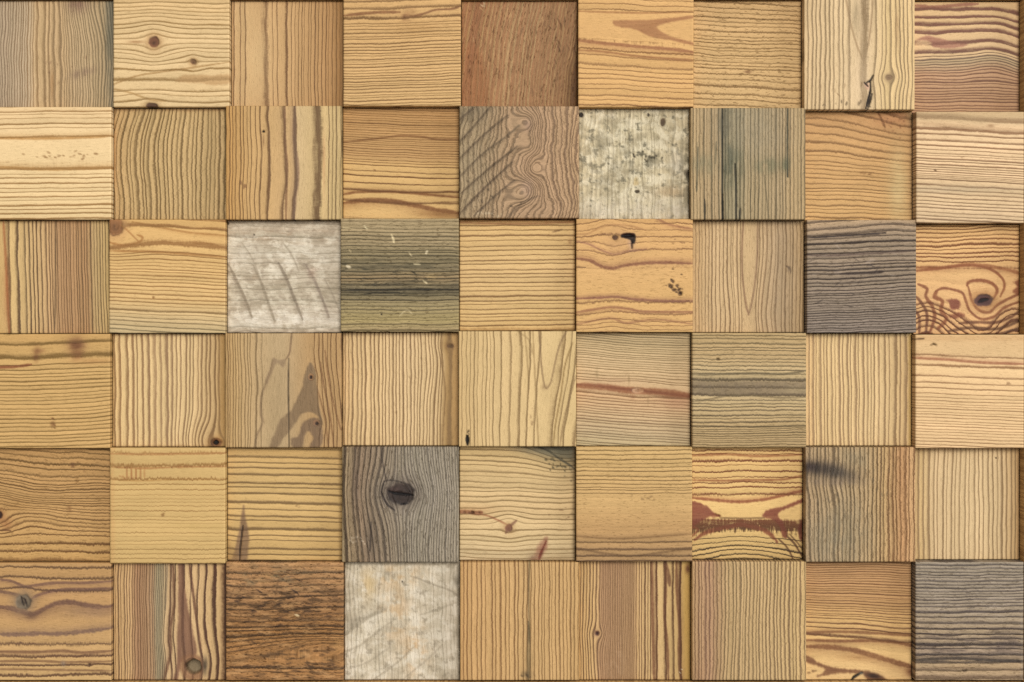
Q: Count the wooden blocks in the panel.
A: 54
